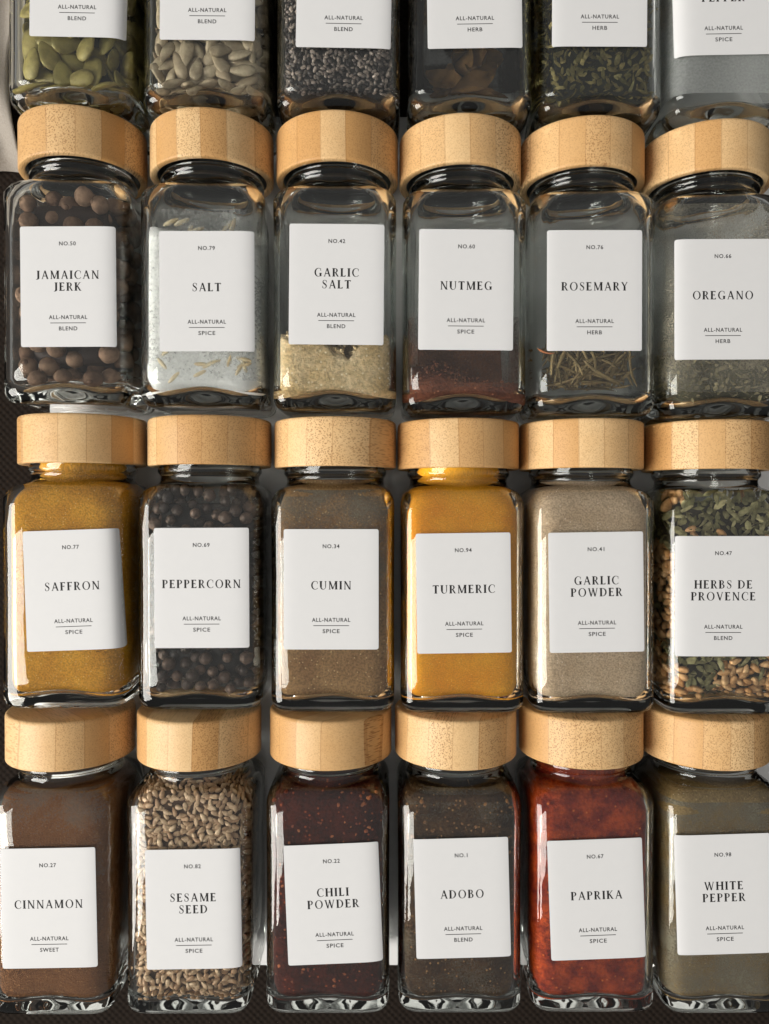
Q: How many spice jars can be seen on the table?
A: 24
